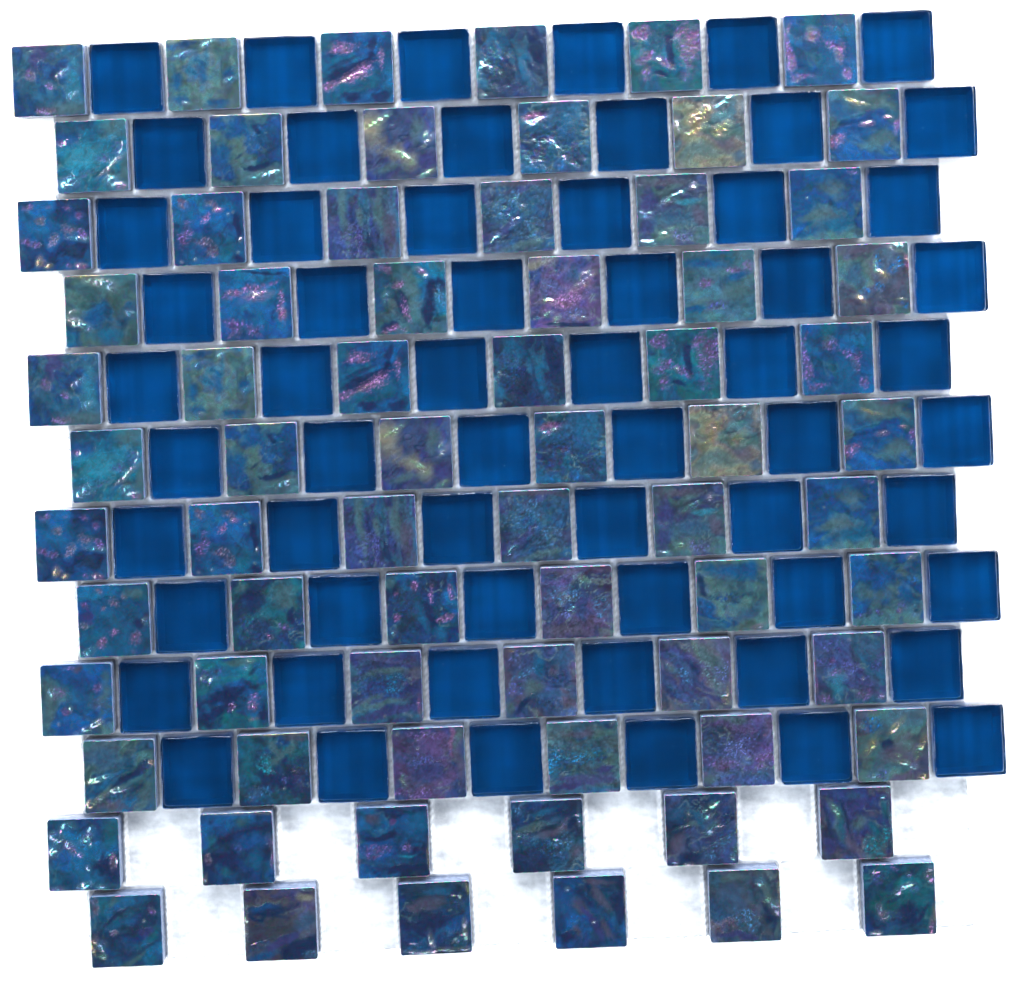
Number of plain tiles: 60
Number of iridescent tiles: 72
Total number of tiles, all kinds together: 132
